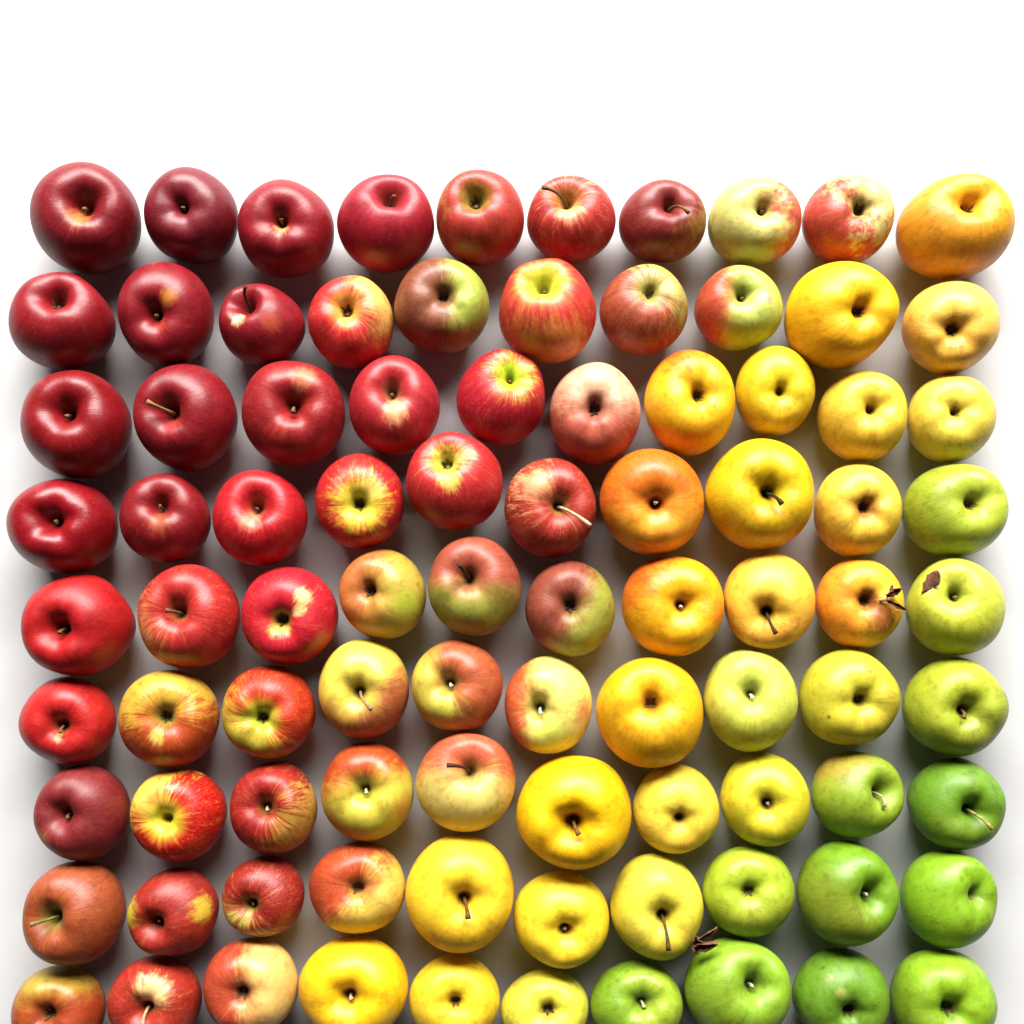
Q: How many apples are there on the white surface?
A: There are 90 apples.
